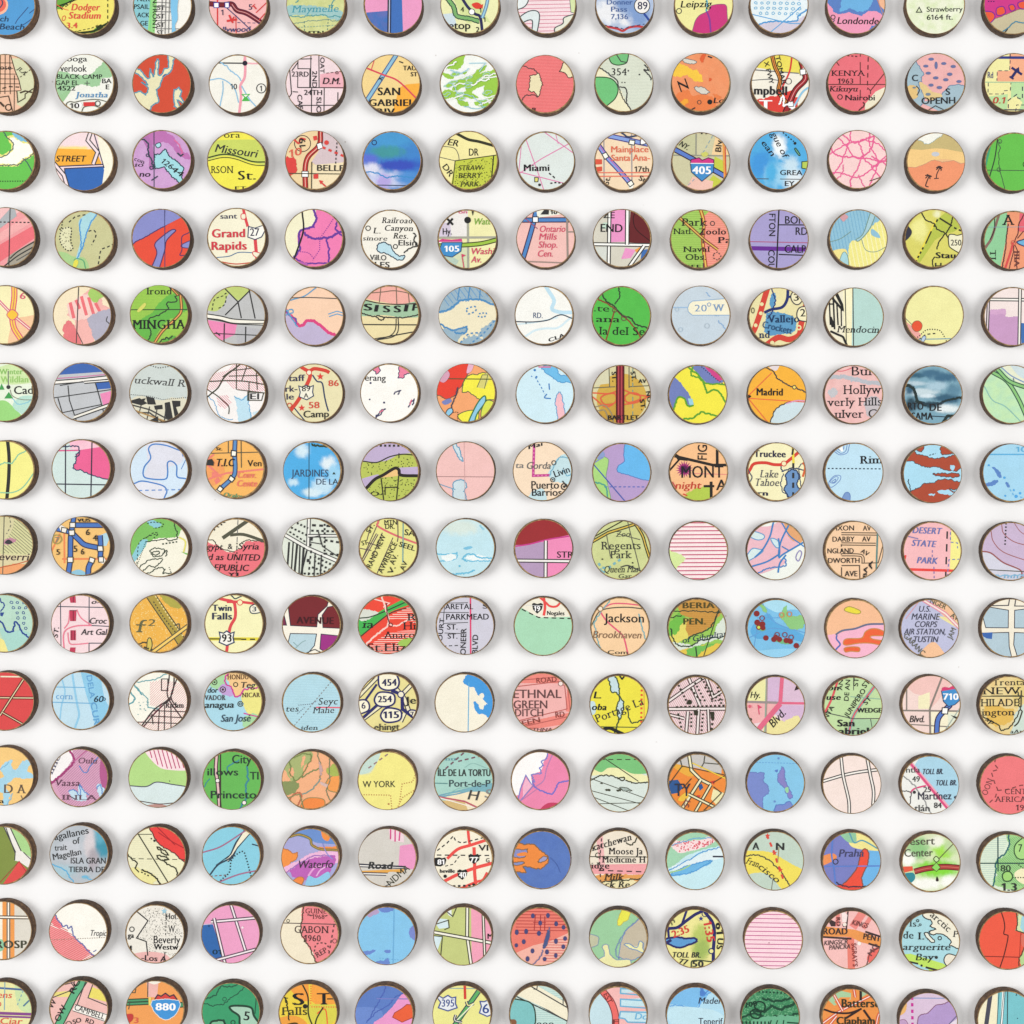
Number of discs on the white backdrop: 196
